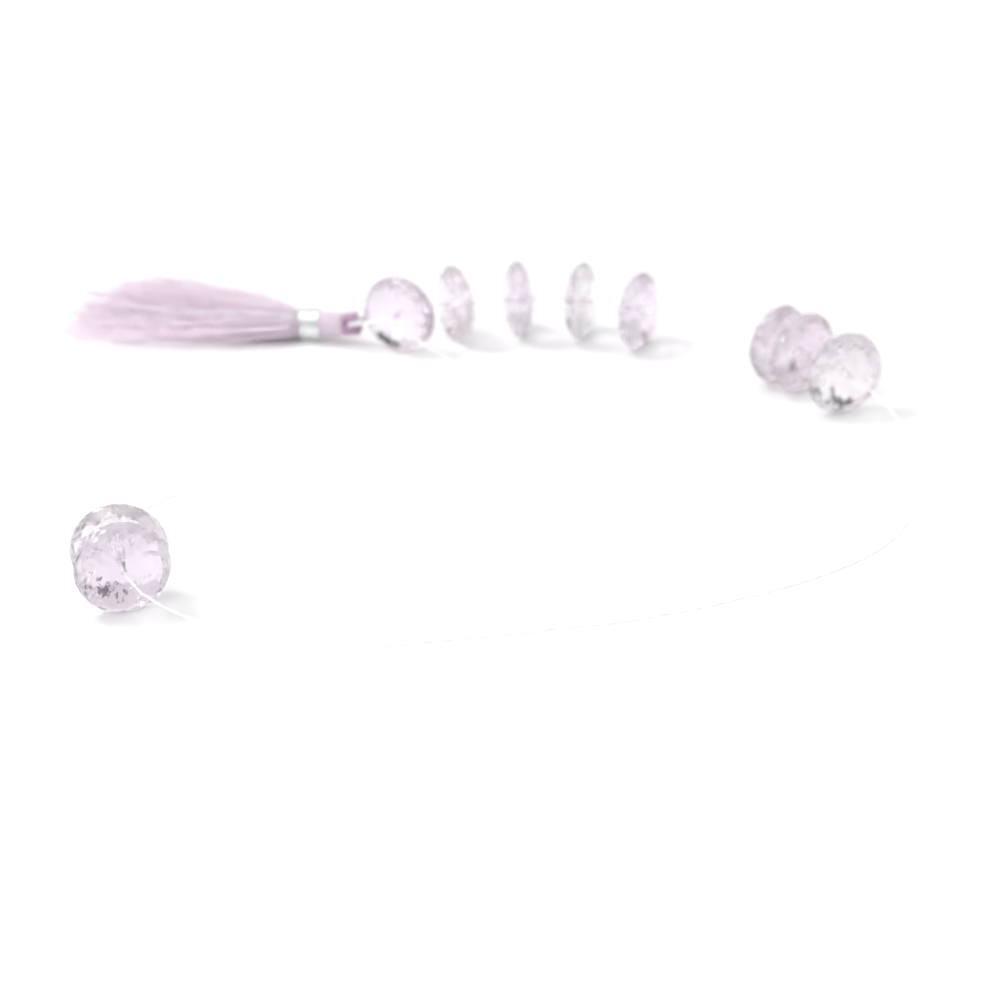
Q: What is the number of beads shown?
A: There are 10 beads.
